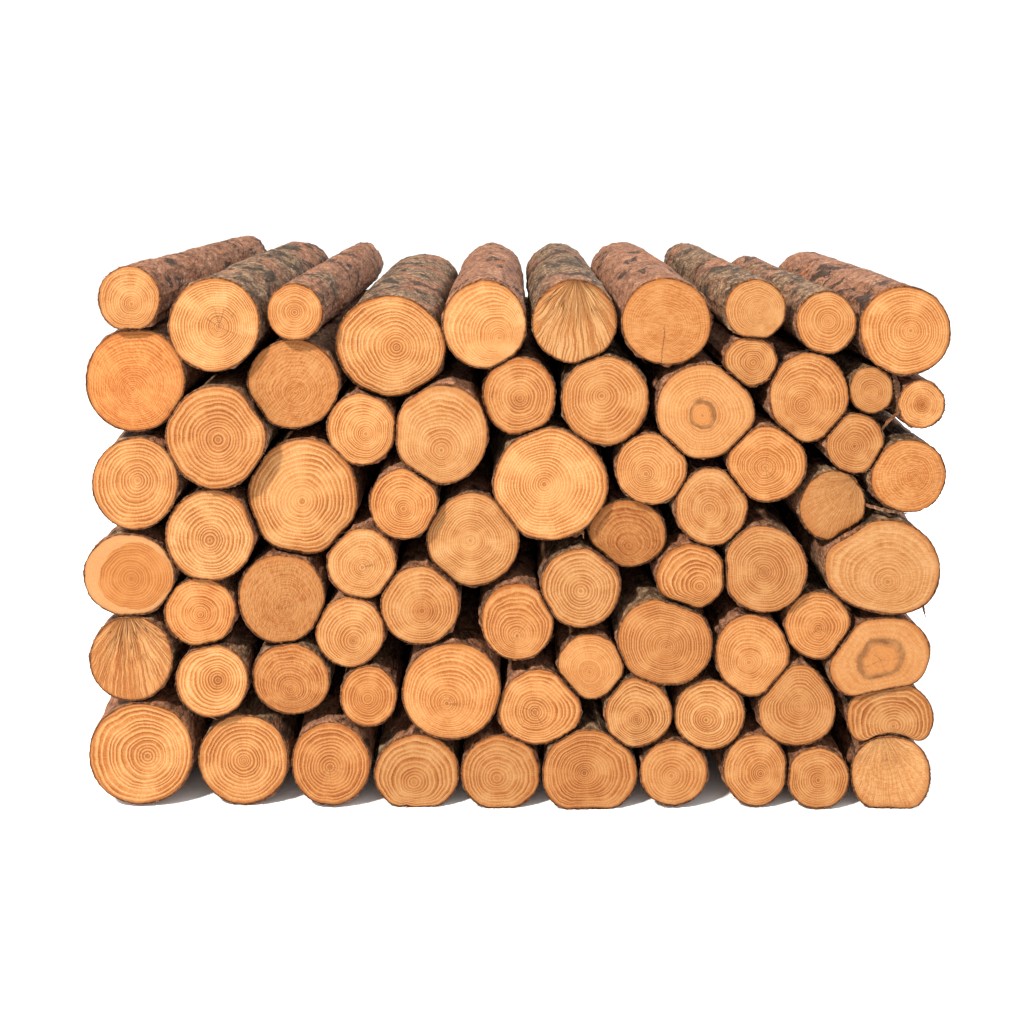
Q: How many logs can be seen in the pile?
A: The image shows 71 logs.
